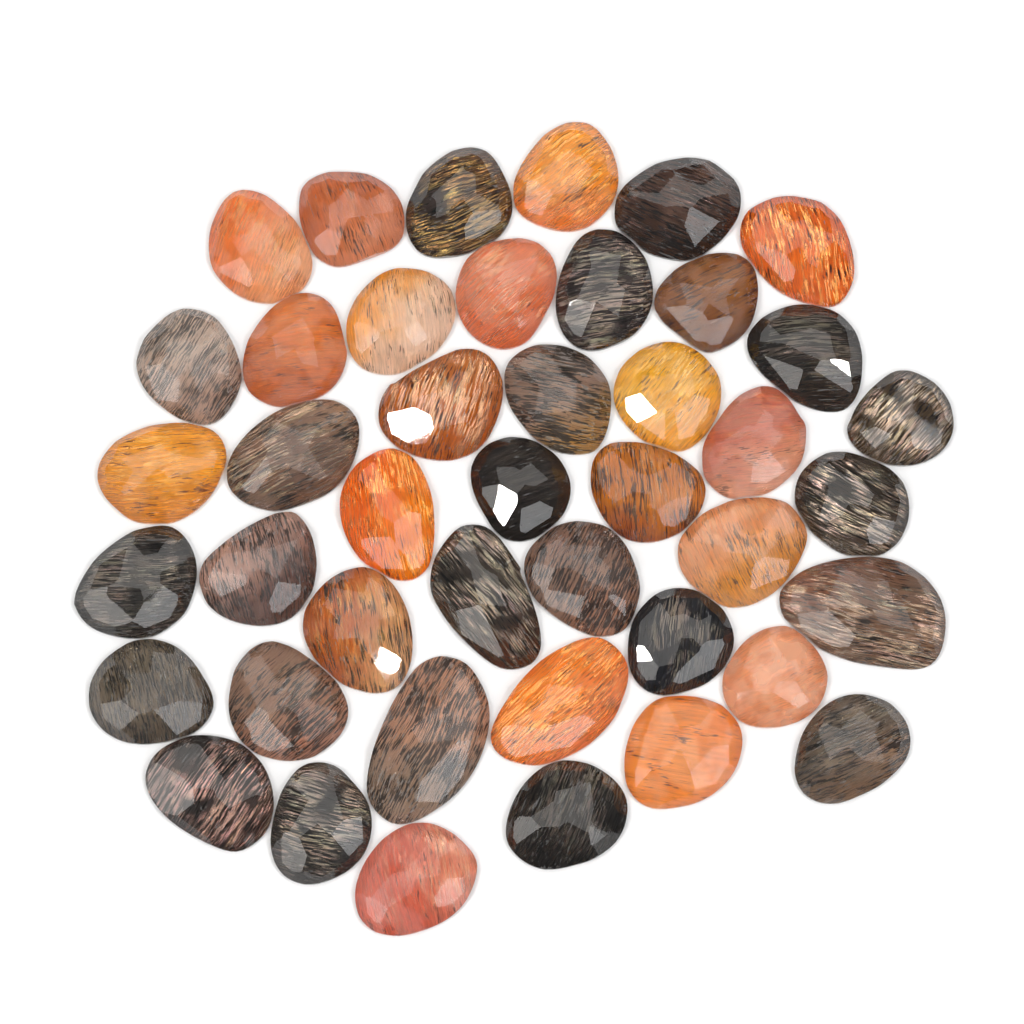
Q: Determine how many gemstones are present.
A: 43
